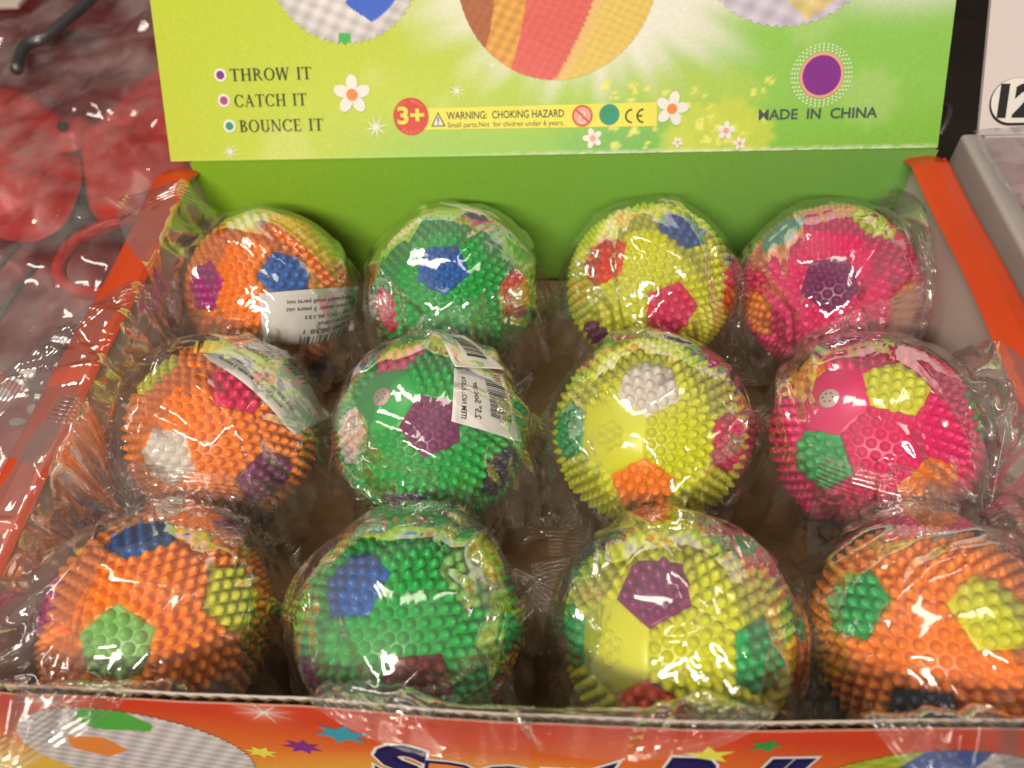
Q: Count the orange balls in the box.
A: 4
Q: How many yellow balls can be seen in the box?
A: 3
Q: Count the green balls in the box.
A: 3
